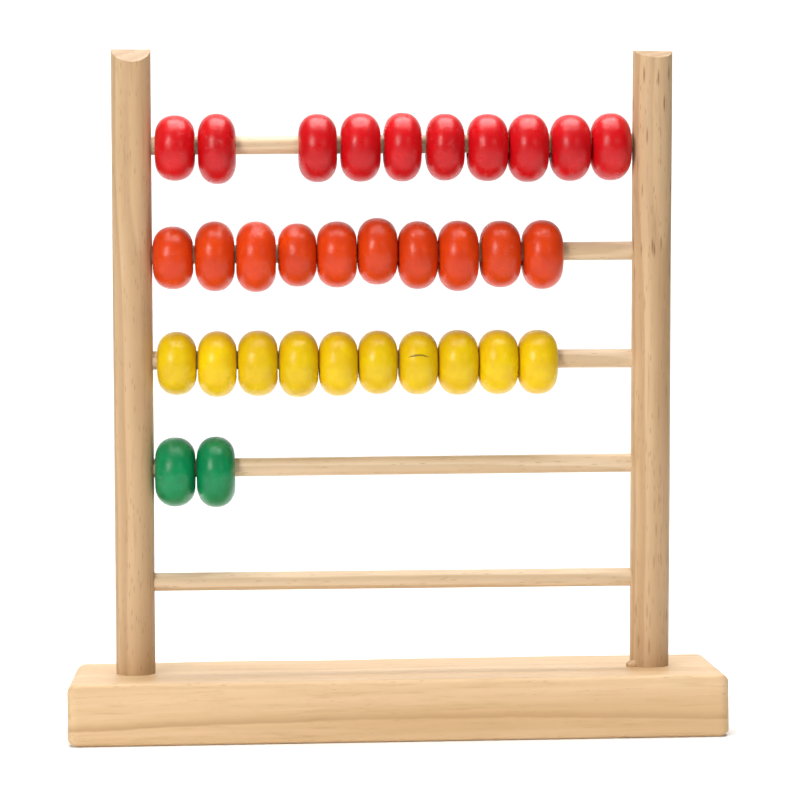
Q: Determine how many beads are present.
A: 32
